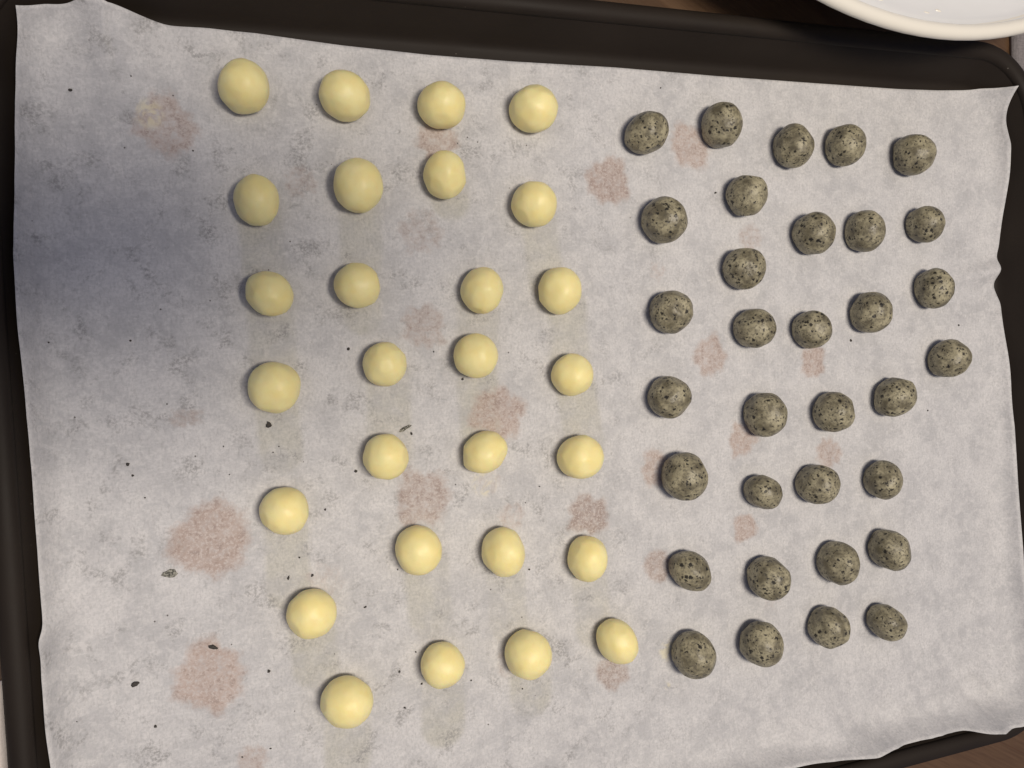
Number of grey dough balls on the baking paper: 33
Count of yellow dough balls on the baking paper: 28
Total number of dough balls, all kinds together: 61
